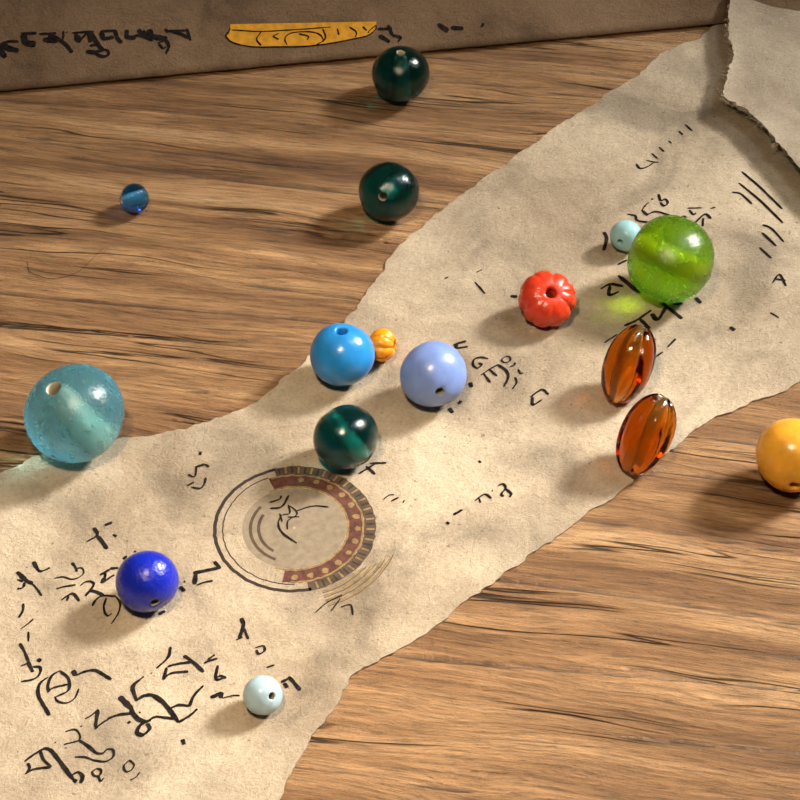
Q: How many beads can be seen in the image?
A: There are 16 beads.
